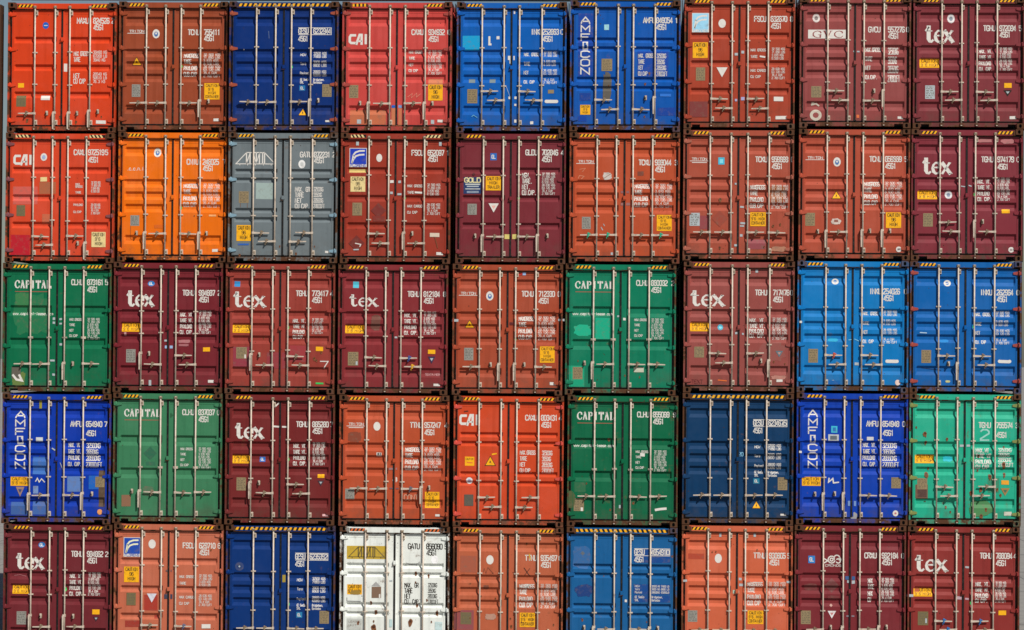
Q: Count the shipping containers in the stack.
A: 45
